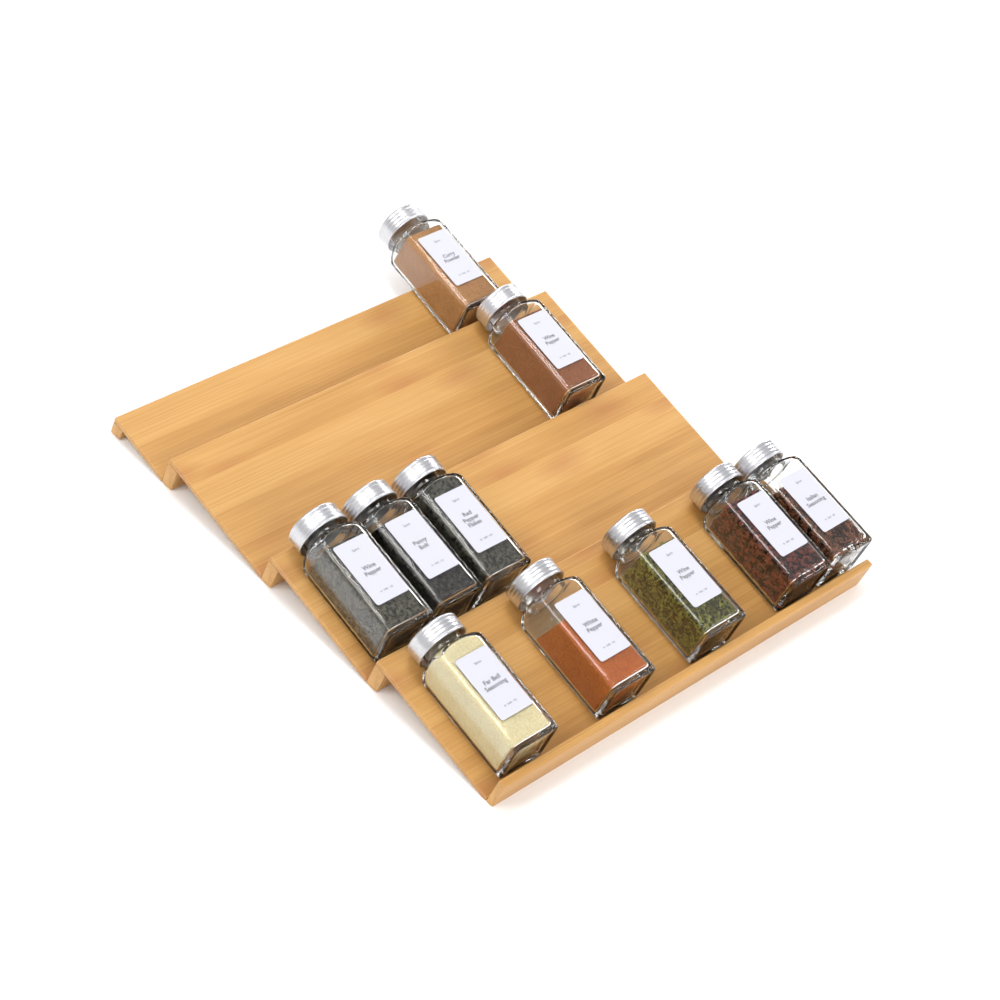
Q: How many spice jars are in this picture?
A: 10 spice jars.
